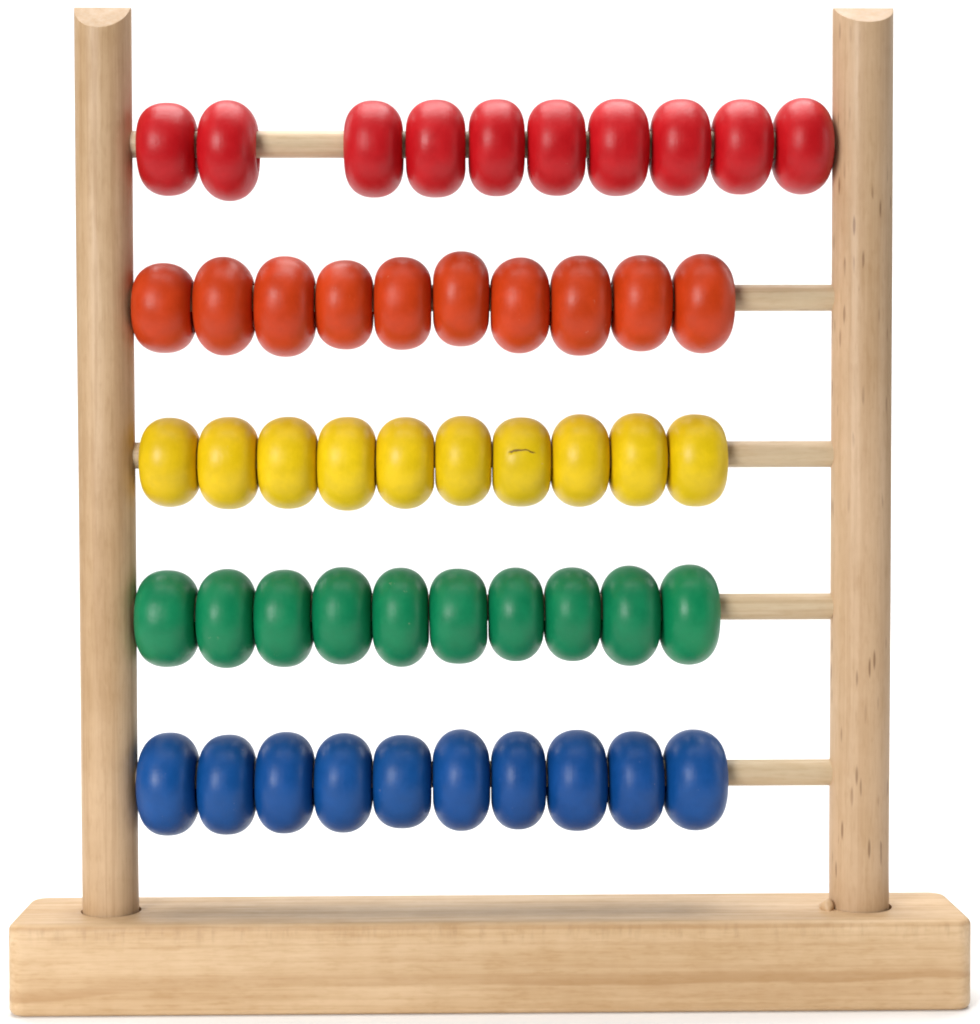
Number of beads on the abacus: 50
